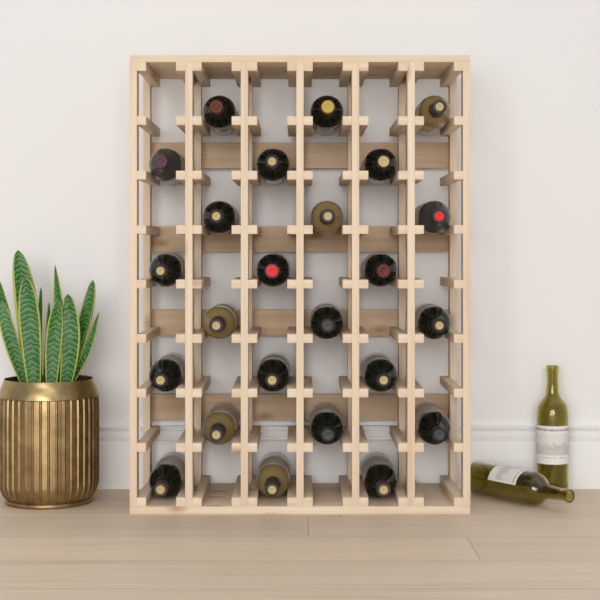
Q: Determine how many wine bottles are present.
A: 26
